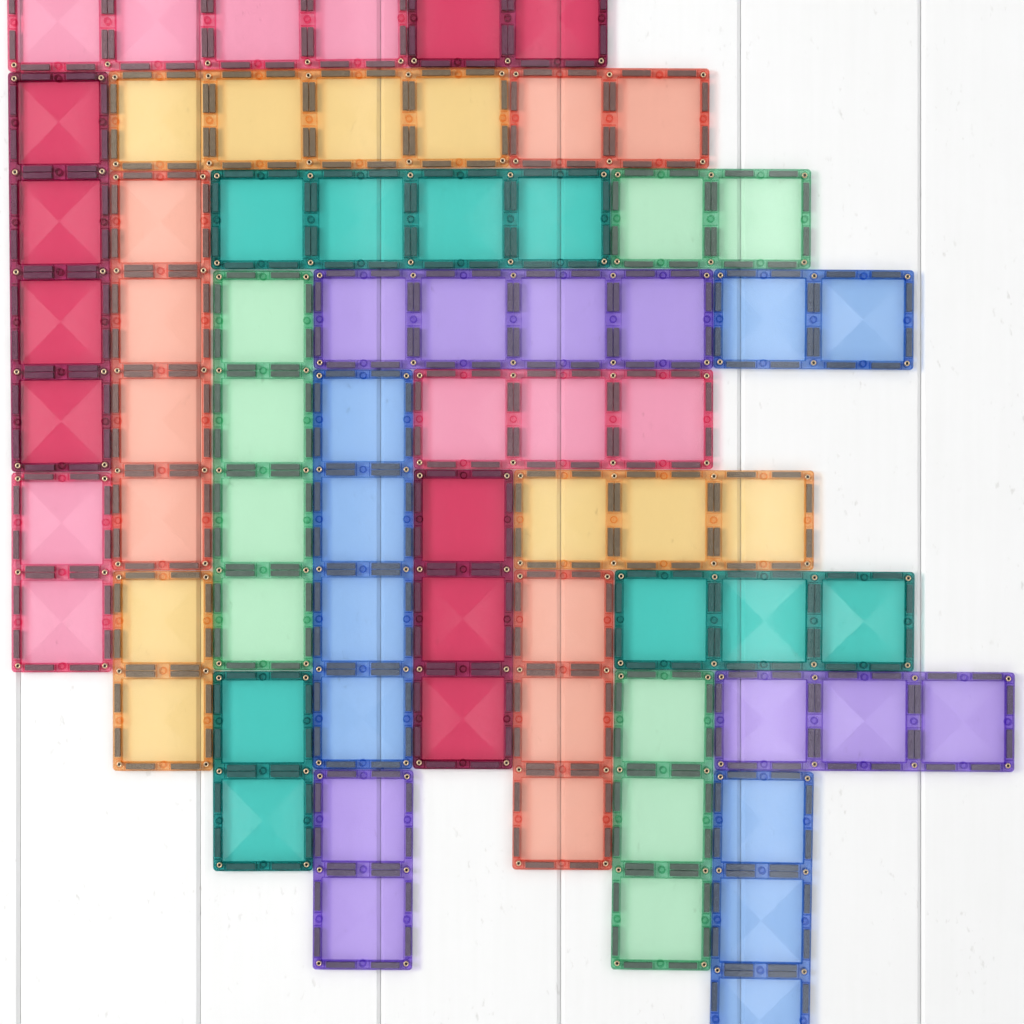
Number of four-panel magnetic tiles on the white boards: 8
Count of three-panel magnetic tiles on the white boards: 8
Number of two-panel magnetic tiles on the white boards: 8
